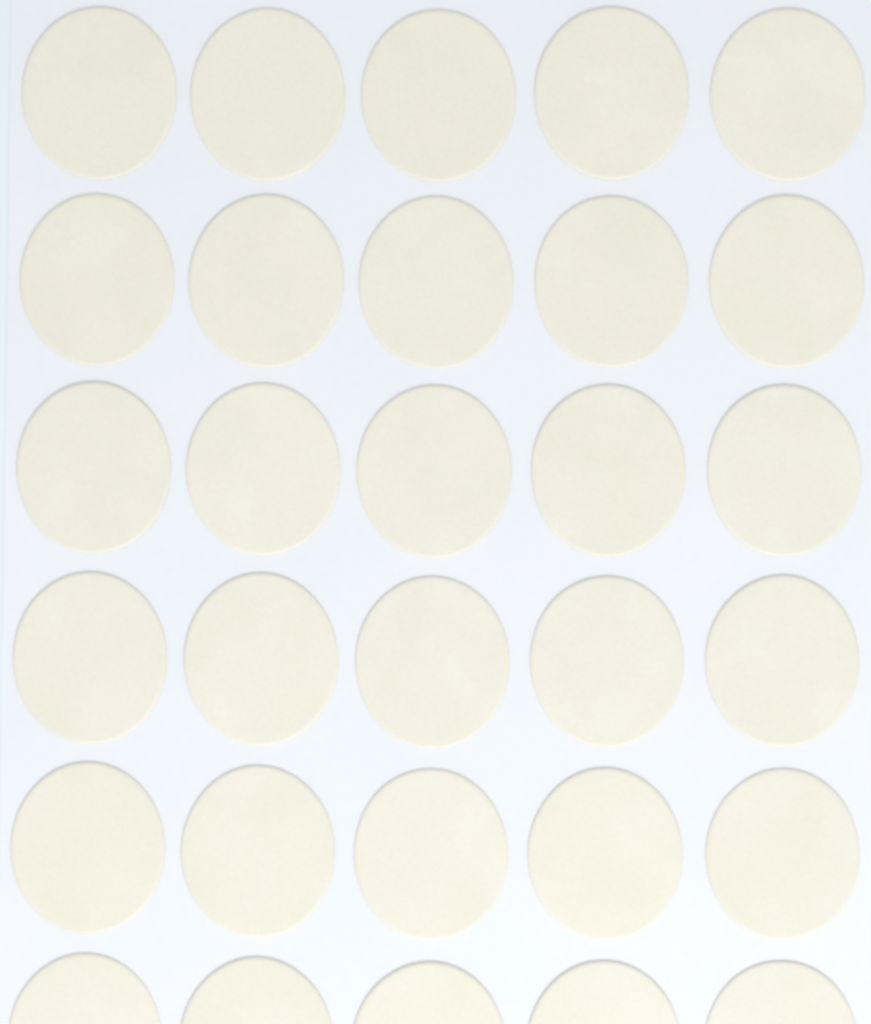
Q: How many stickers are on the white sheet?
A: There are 30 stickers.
